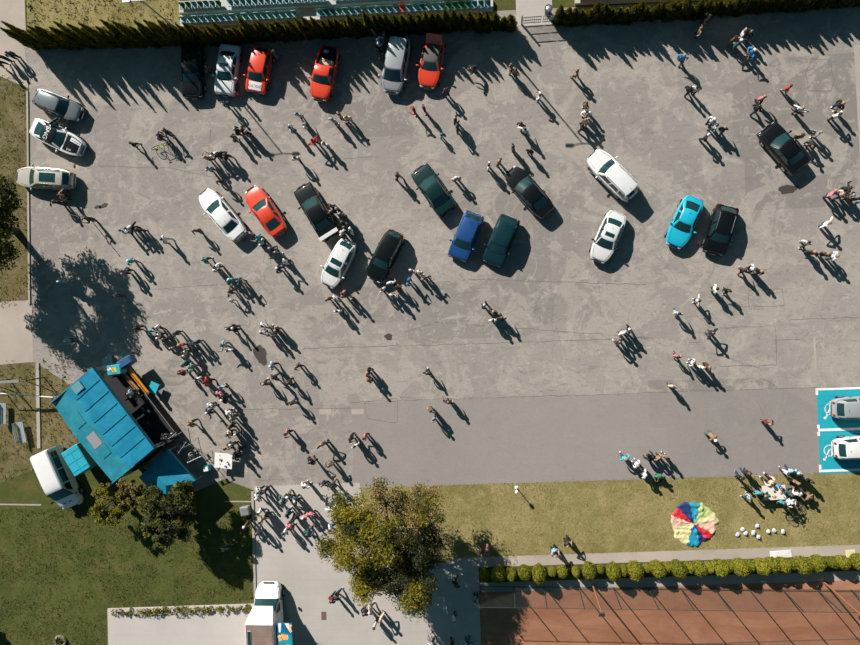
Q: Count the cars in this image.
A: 25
